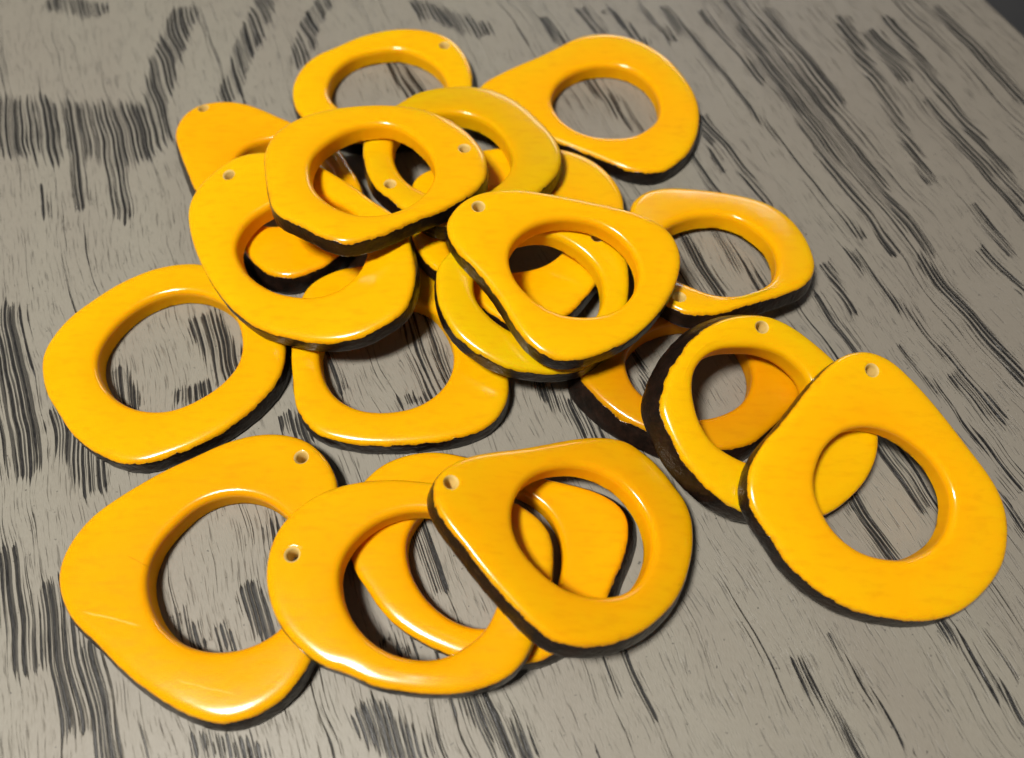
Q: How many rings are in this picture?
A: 19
